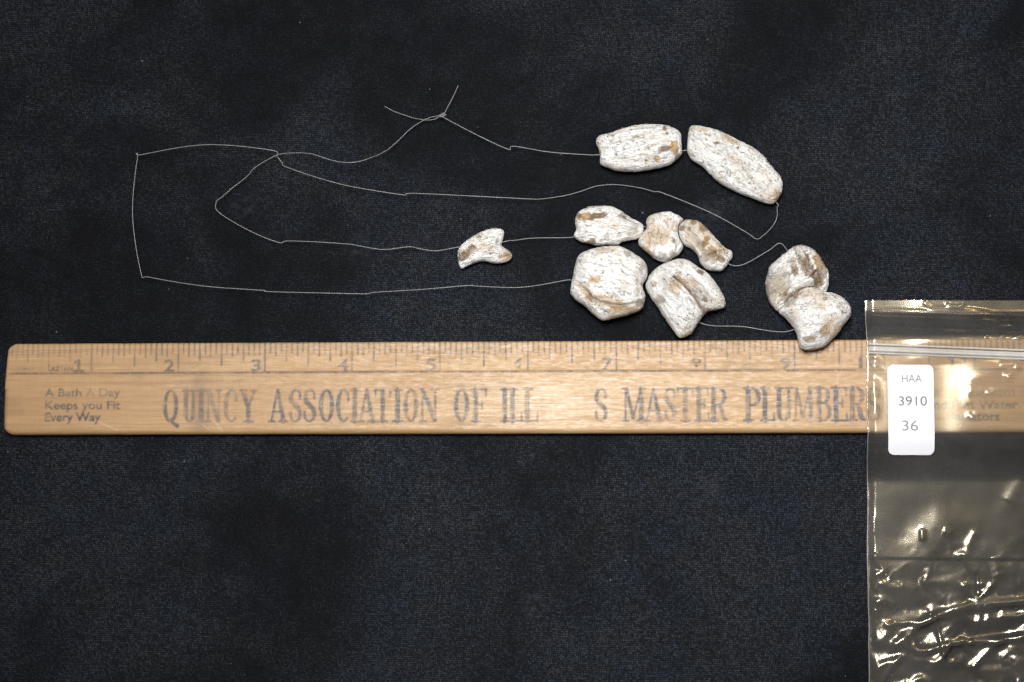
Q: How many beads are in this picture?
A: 10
